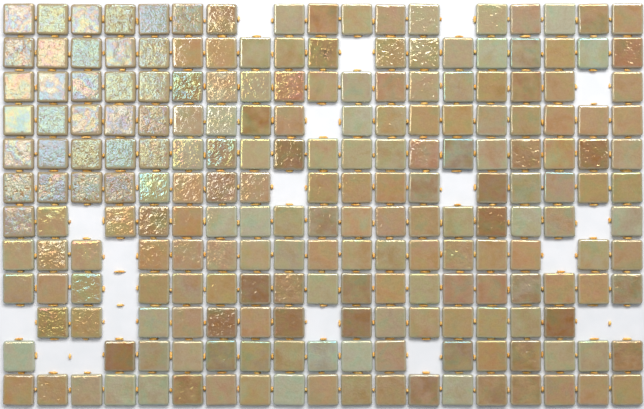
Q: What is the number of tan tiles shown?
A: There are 177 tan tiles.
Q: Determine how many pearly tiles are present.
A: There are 31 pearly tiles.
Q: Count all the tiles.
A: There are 208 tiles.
